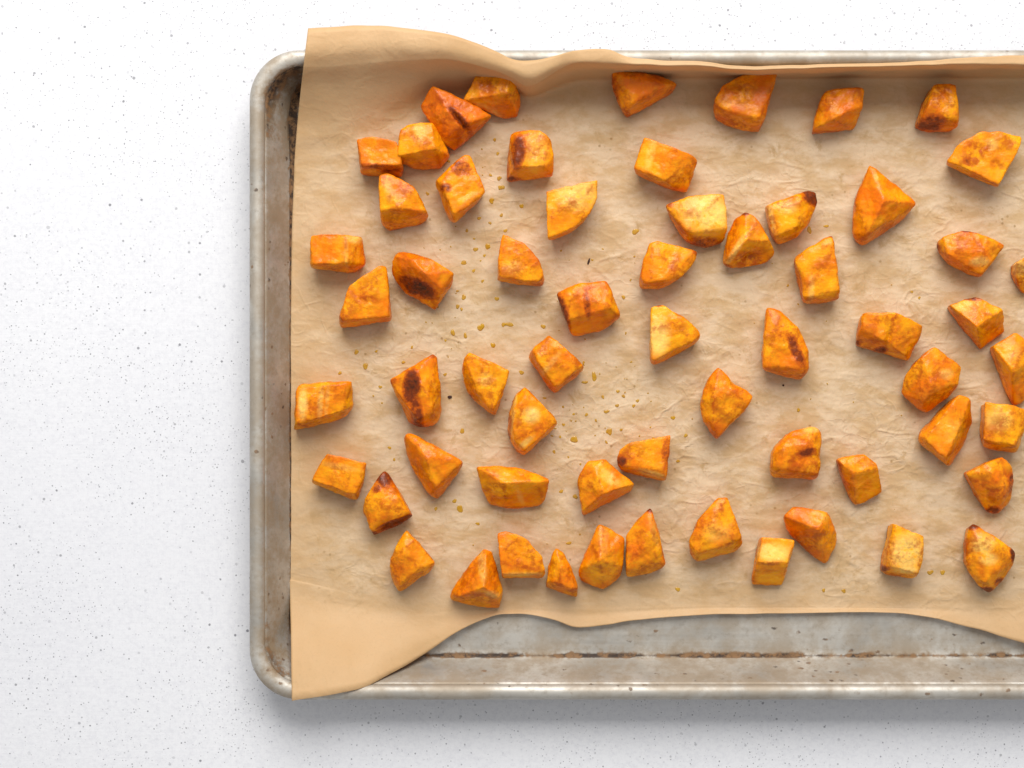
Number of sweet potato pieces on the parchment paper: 61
